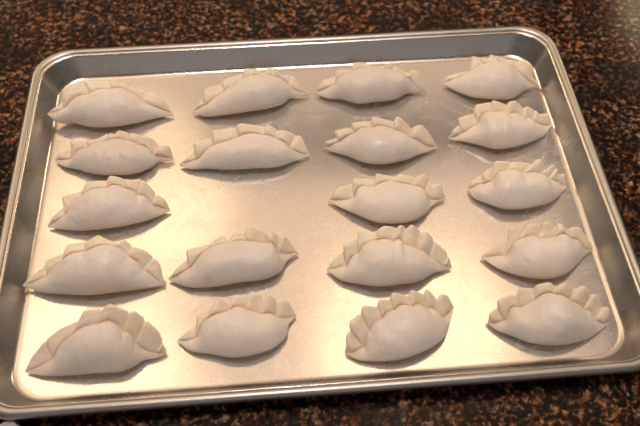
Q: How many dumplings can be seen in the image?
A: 19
